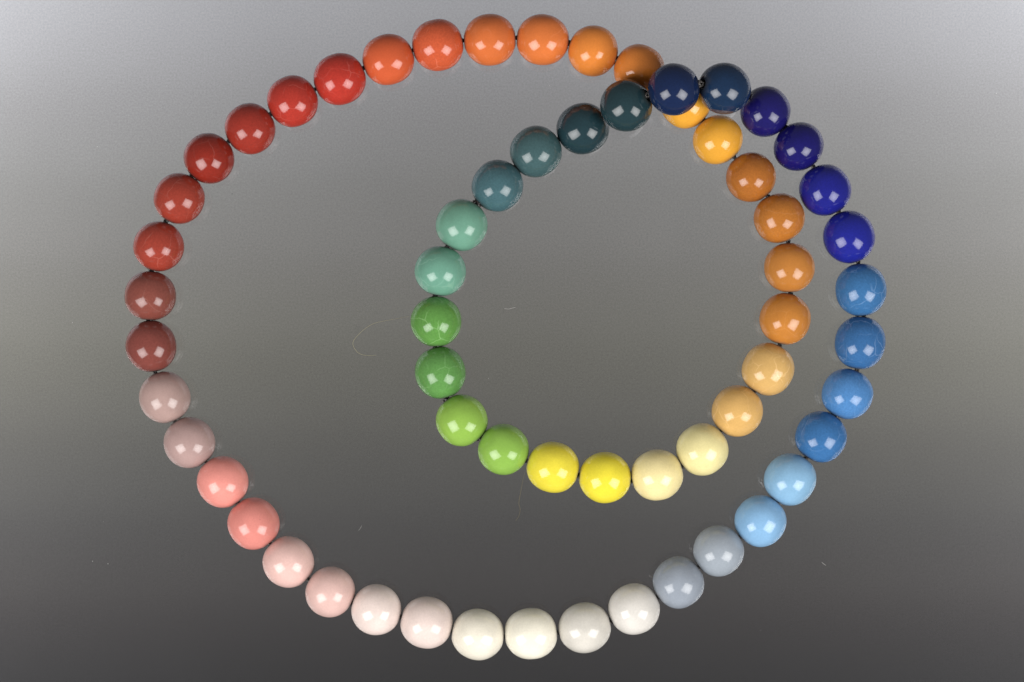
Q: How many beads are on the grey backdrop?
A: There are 62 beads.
